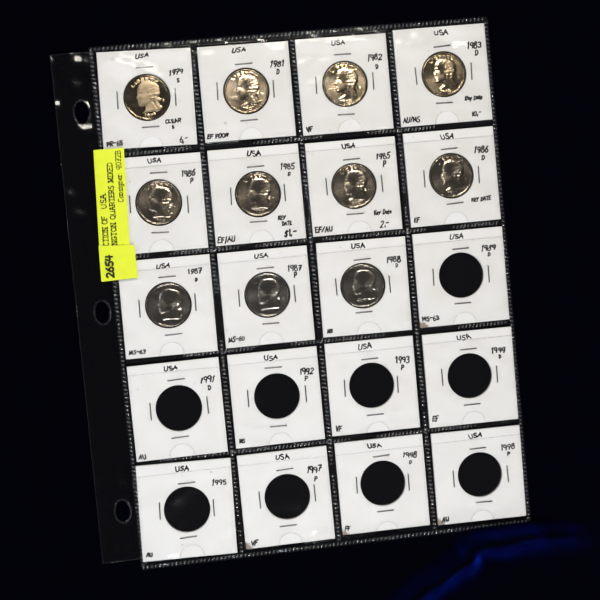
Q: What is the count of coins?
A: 11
